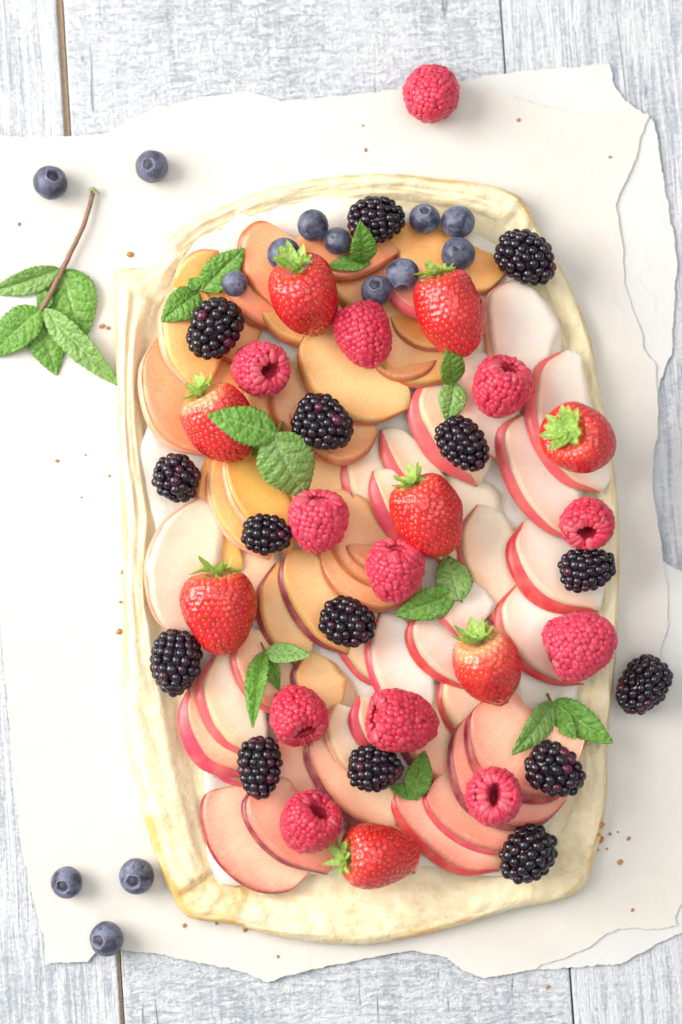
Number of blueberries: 14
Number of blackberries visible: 15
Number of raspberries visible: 12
